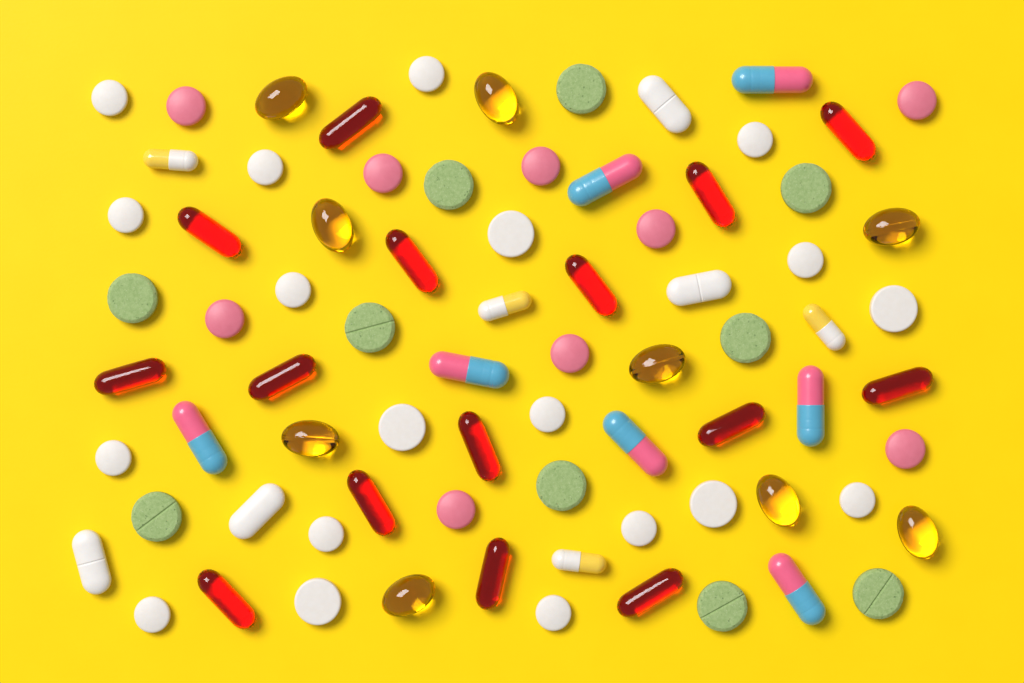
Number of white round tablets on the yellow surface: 19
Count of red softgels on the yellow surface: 15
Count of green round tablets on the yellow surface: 10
